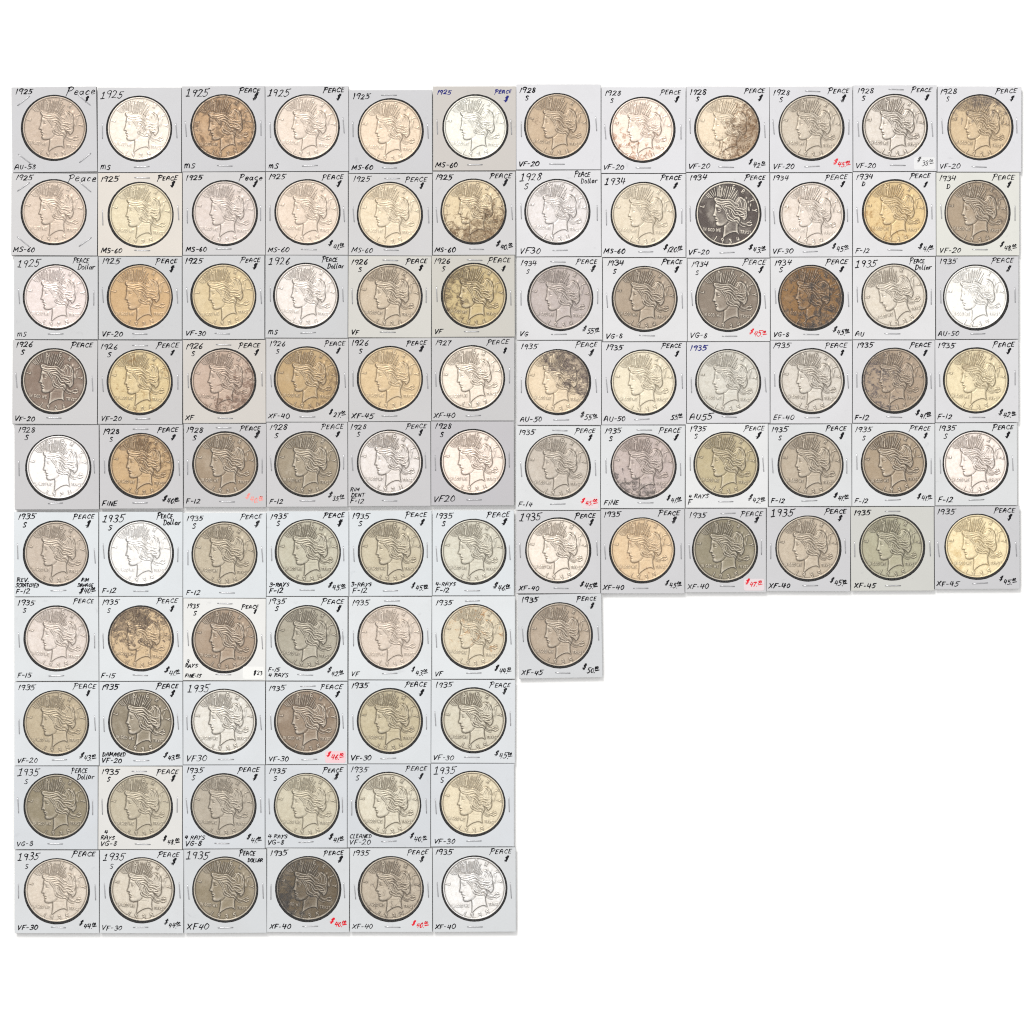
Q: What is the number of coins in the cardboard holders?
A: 97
